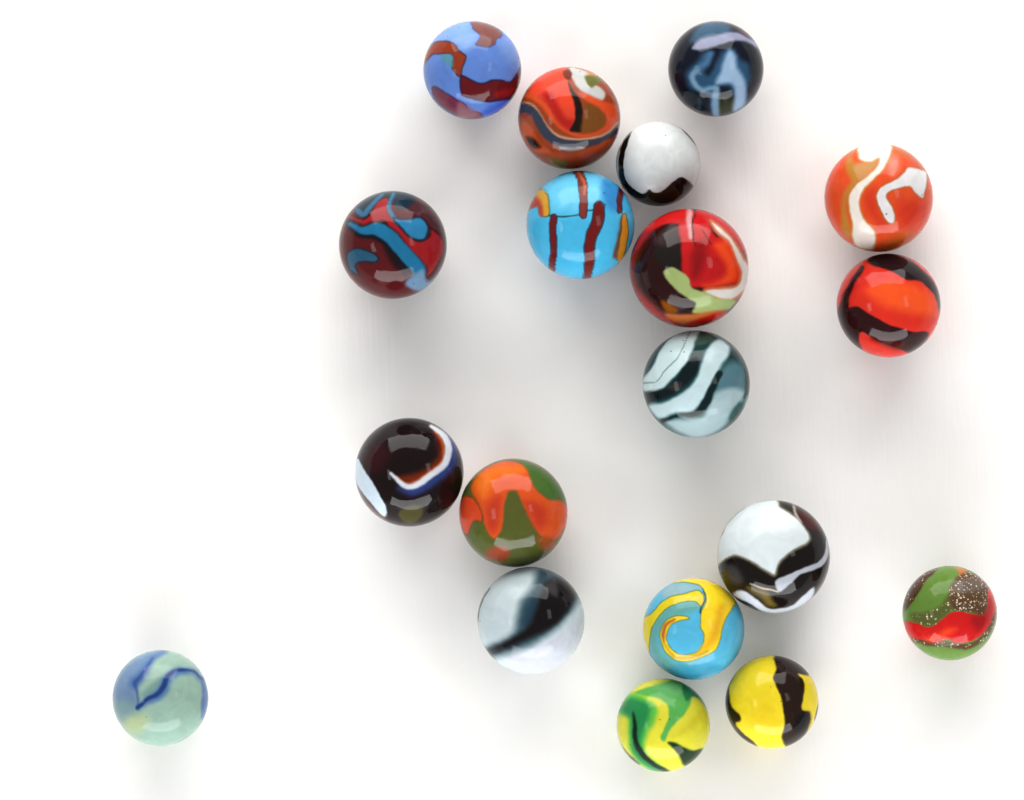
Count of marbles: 19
